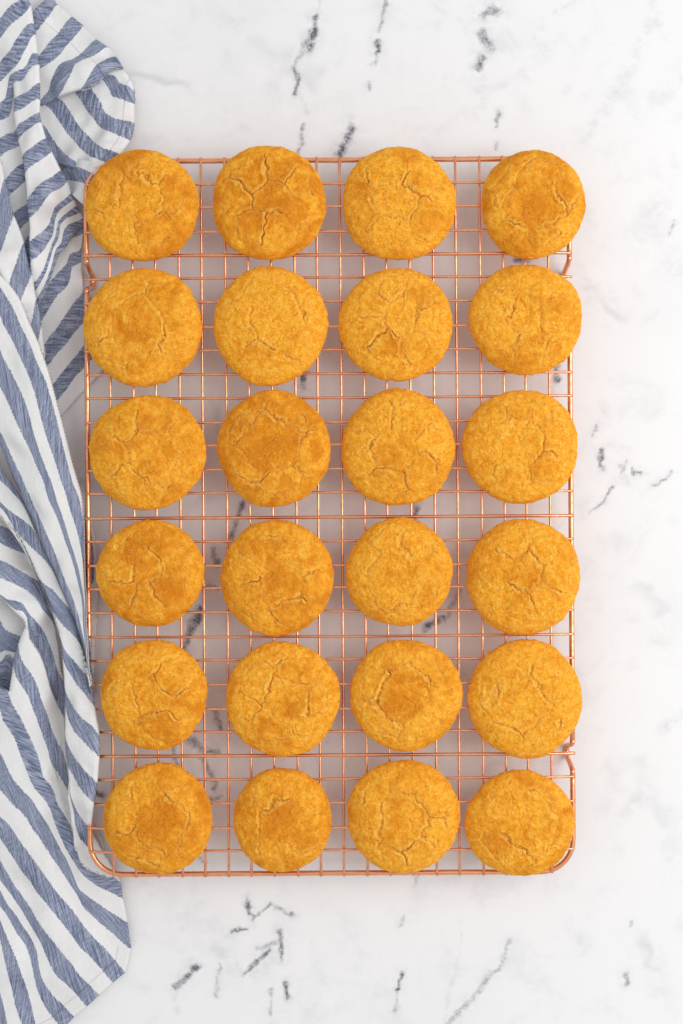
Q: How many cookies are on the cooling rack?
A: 24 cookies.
